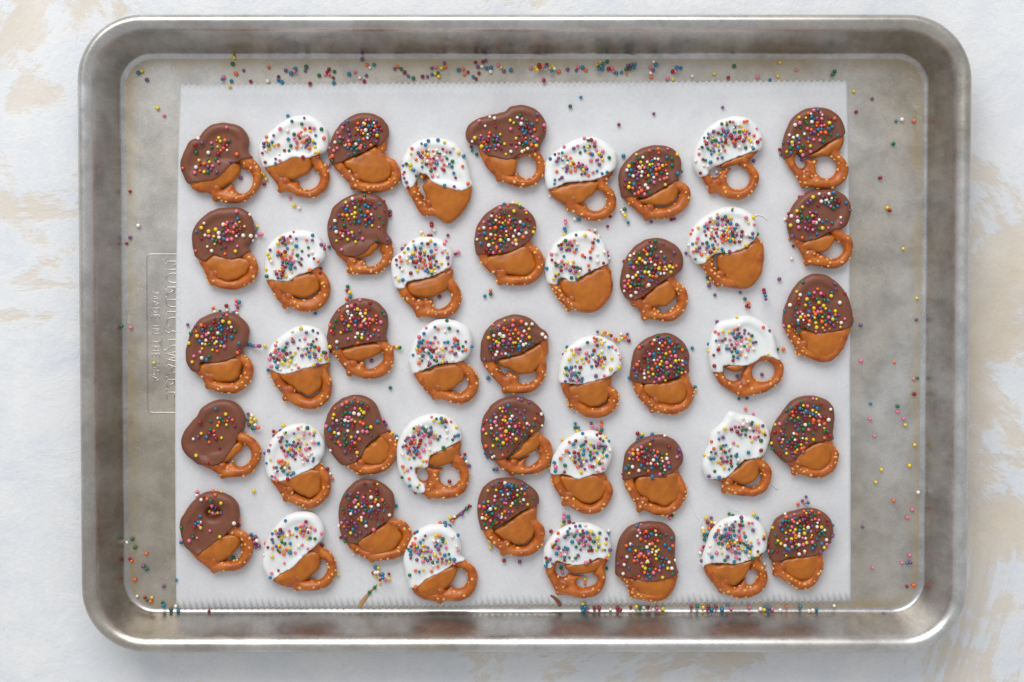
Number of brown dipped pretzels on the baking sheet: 25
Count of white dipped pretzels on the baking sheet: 20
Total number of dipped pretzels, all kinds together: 45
